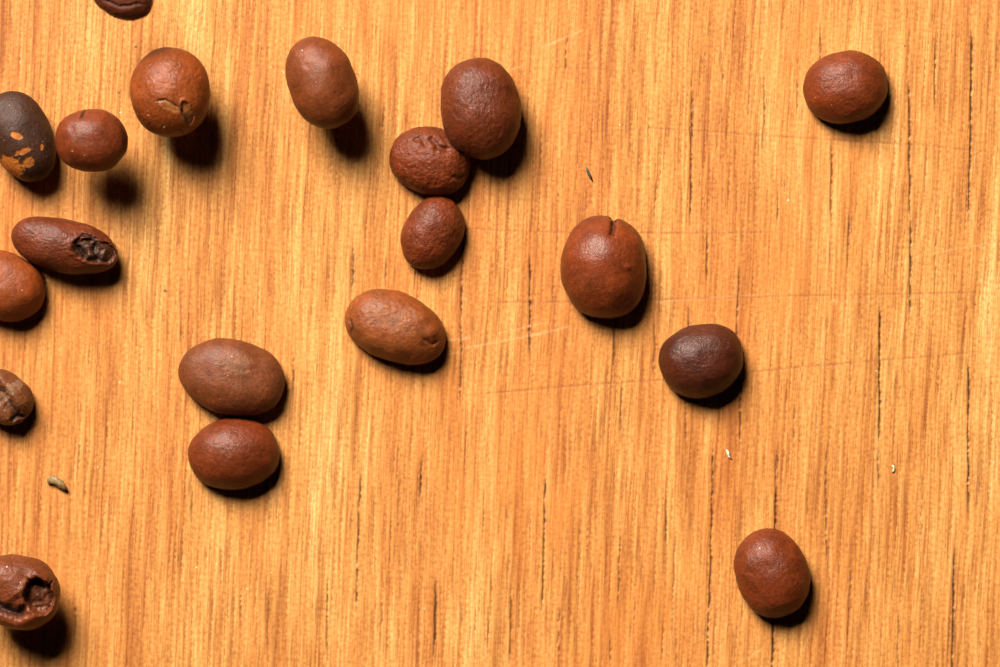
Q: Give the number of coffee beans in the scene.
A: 19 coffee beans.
